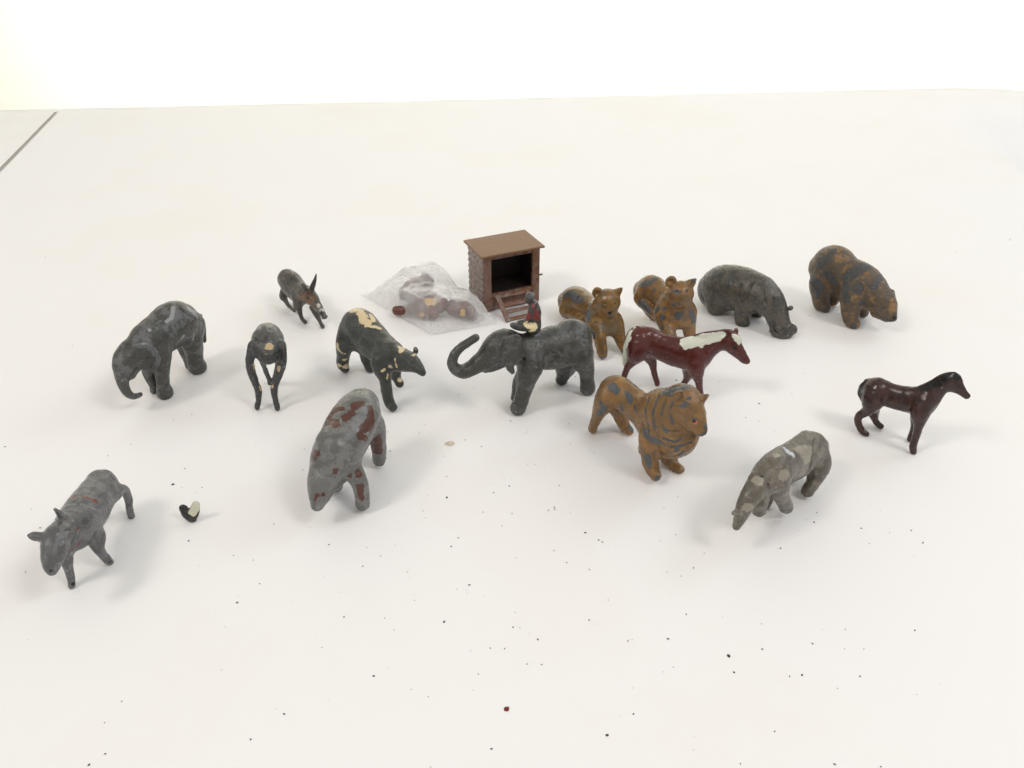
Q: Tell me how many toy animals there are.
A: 15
